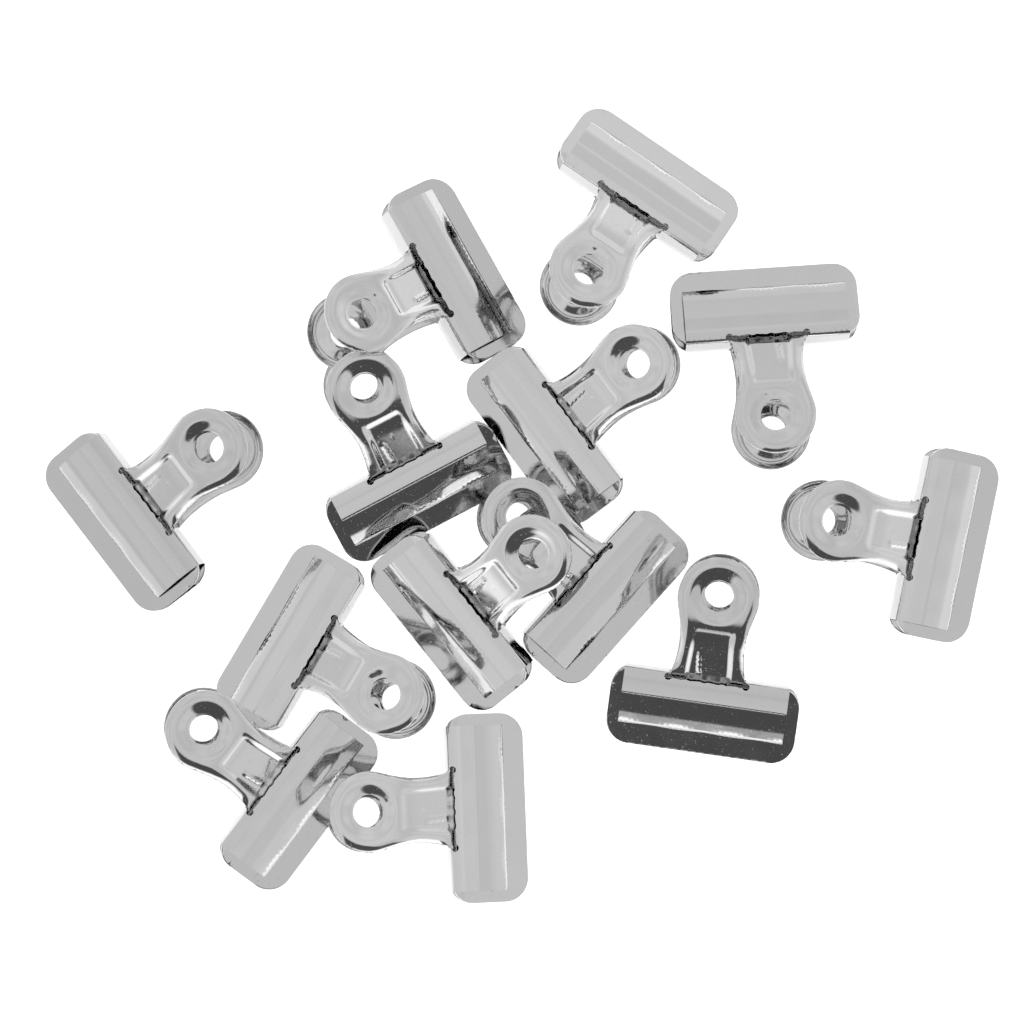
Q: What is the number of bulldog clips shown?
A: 13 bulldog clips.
